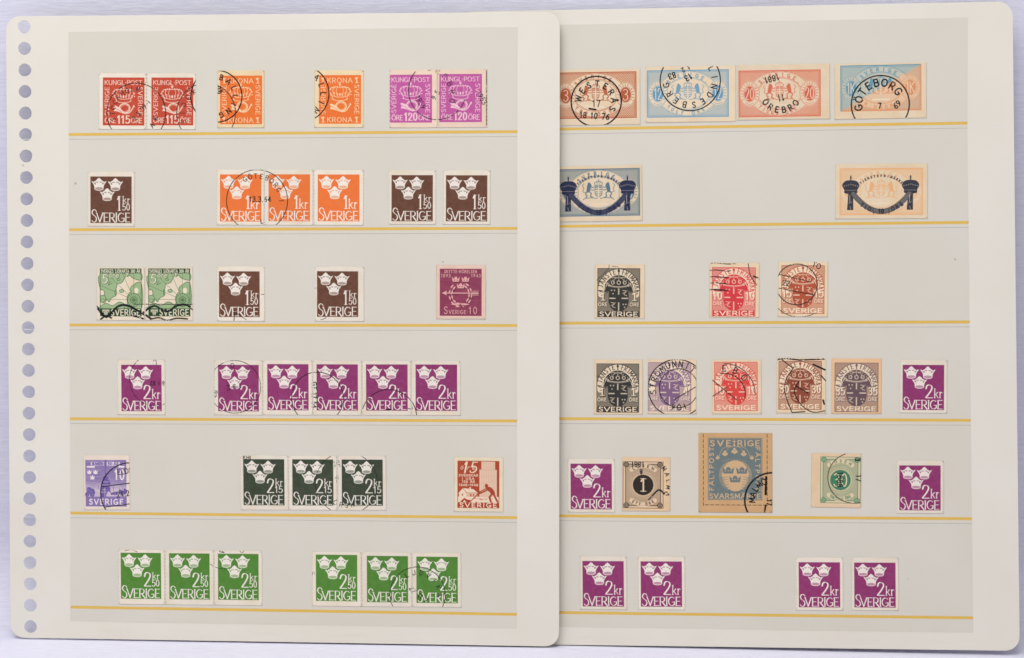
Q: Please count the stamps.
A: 58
